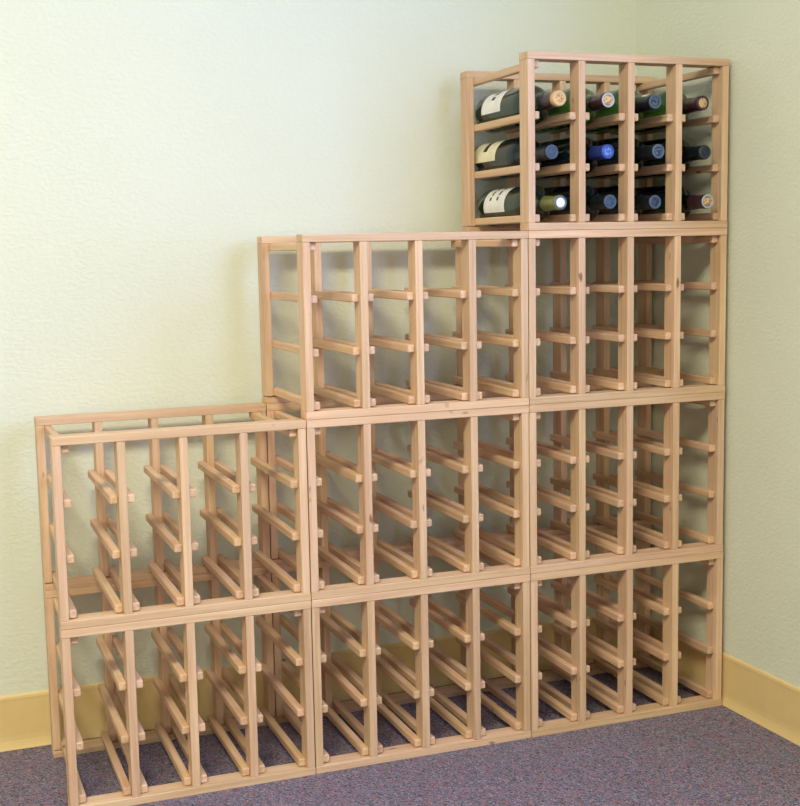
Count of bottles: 12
